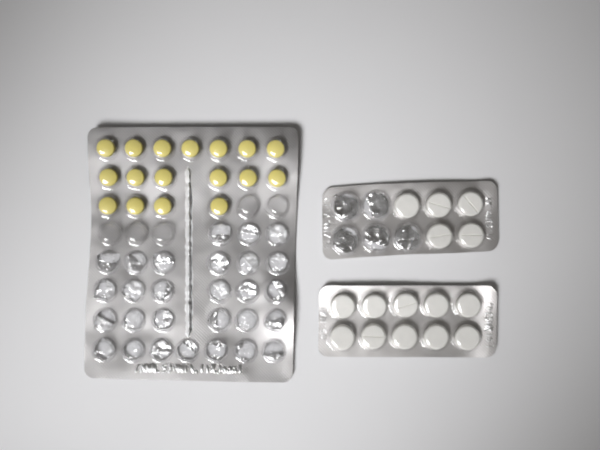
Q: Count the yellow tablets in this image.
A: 17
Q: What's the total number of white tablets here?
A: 15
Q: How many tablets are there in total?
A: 32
